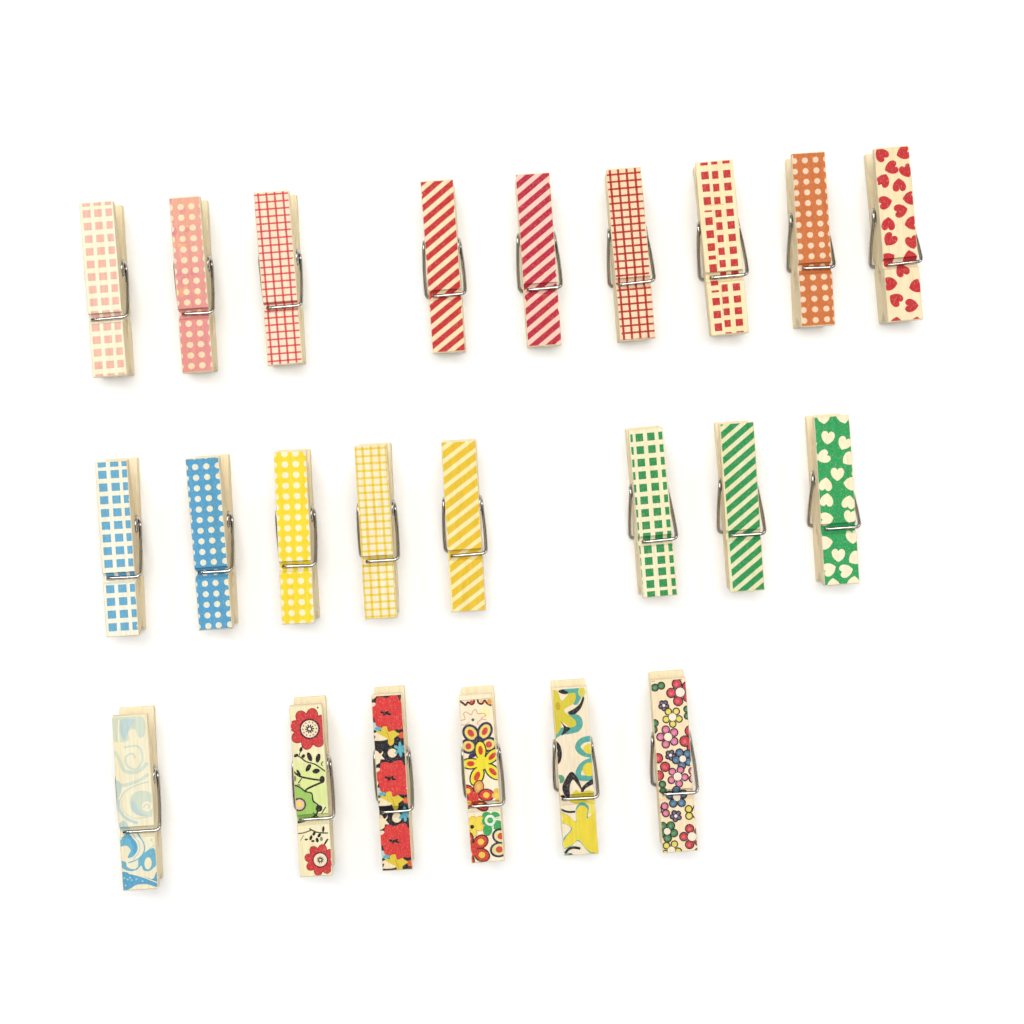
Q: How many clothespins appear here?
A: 23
